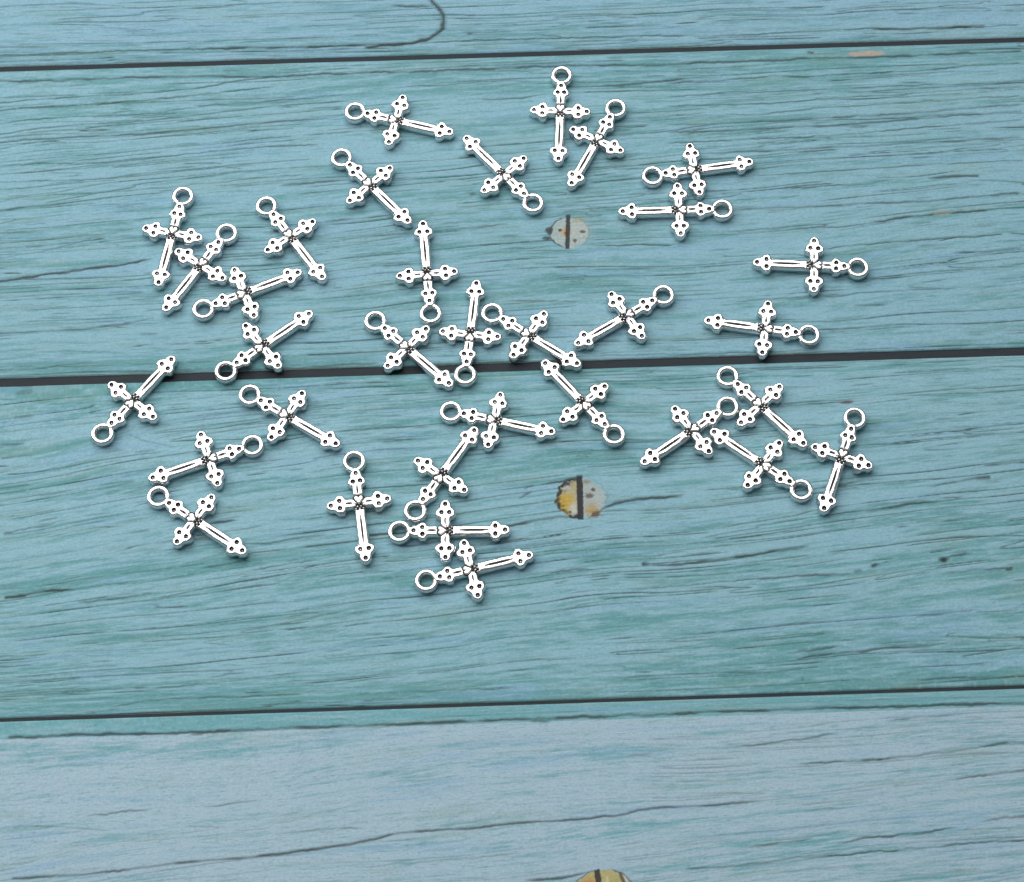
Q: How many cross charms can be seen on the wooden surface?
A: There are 33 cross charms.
